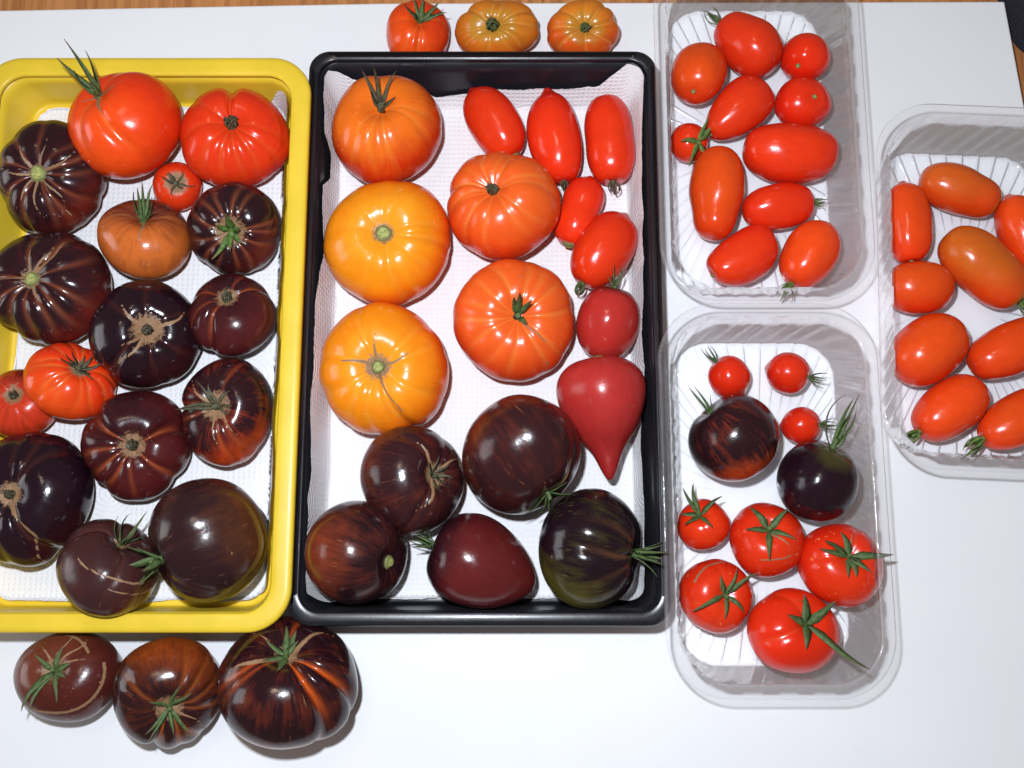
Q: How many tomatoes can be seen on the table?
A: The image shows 69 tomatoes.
